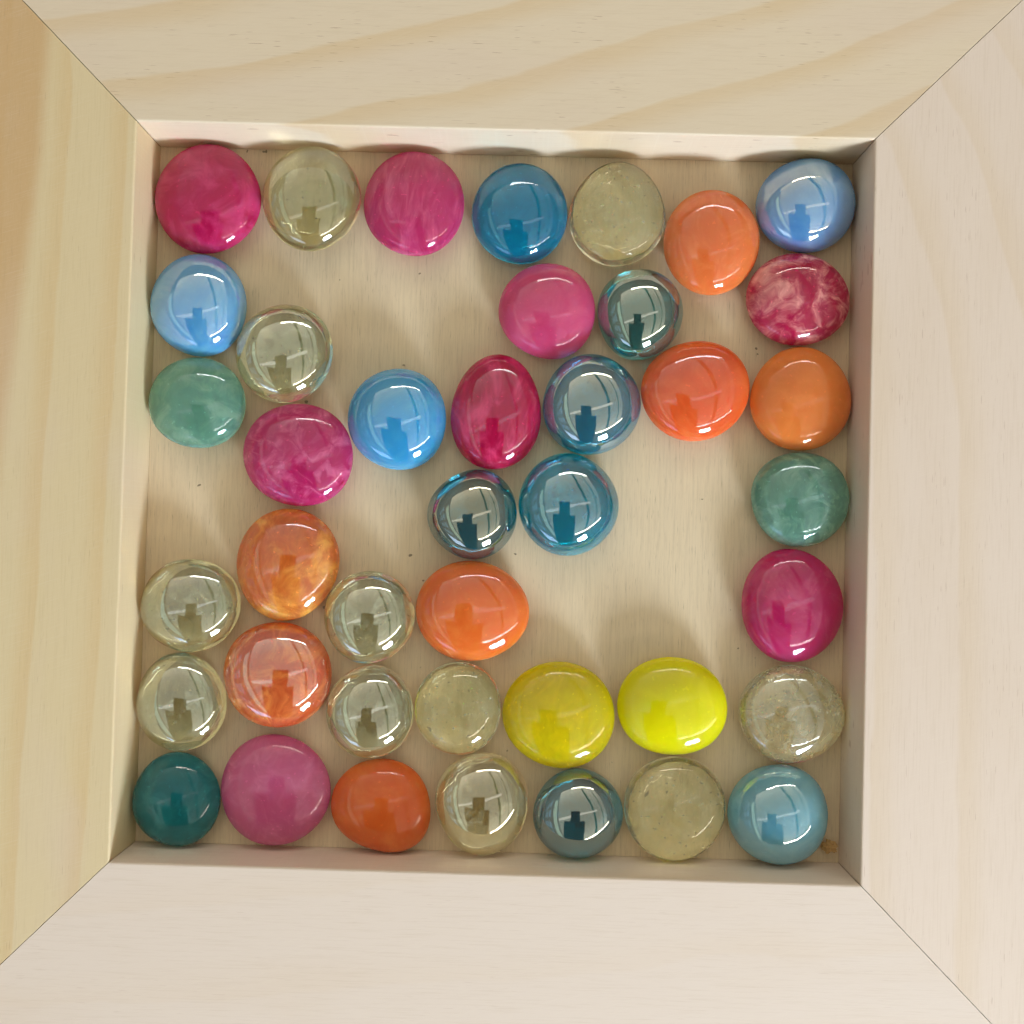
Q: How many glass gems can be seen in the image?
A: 41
